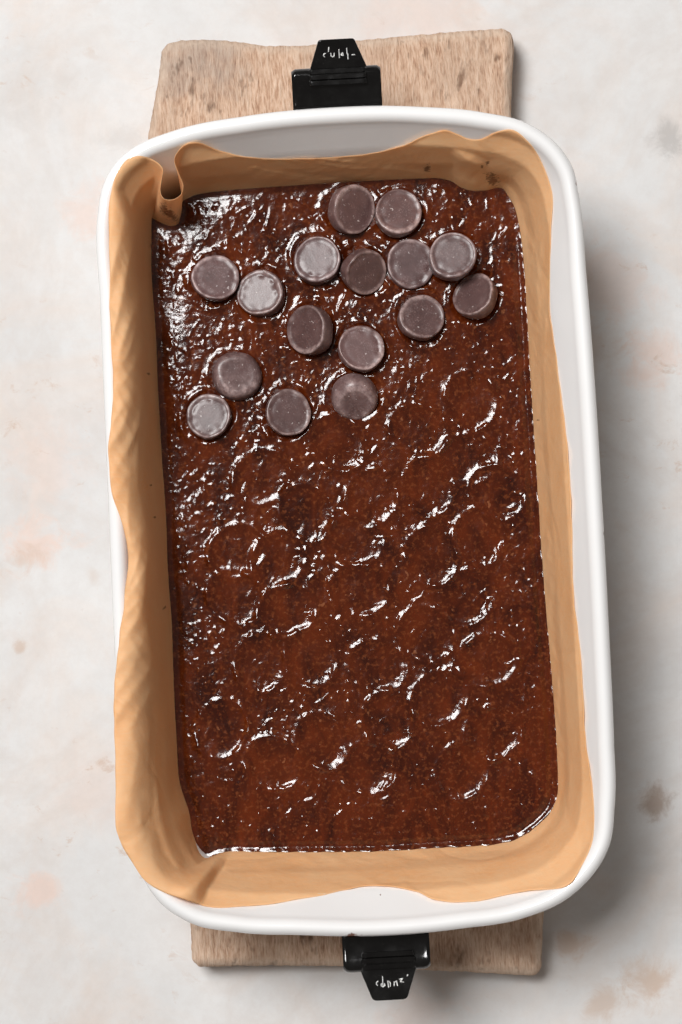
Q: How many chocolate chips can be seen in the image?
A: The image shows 16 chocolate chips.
